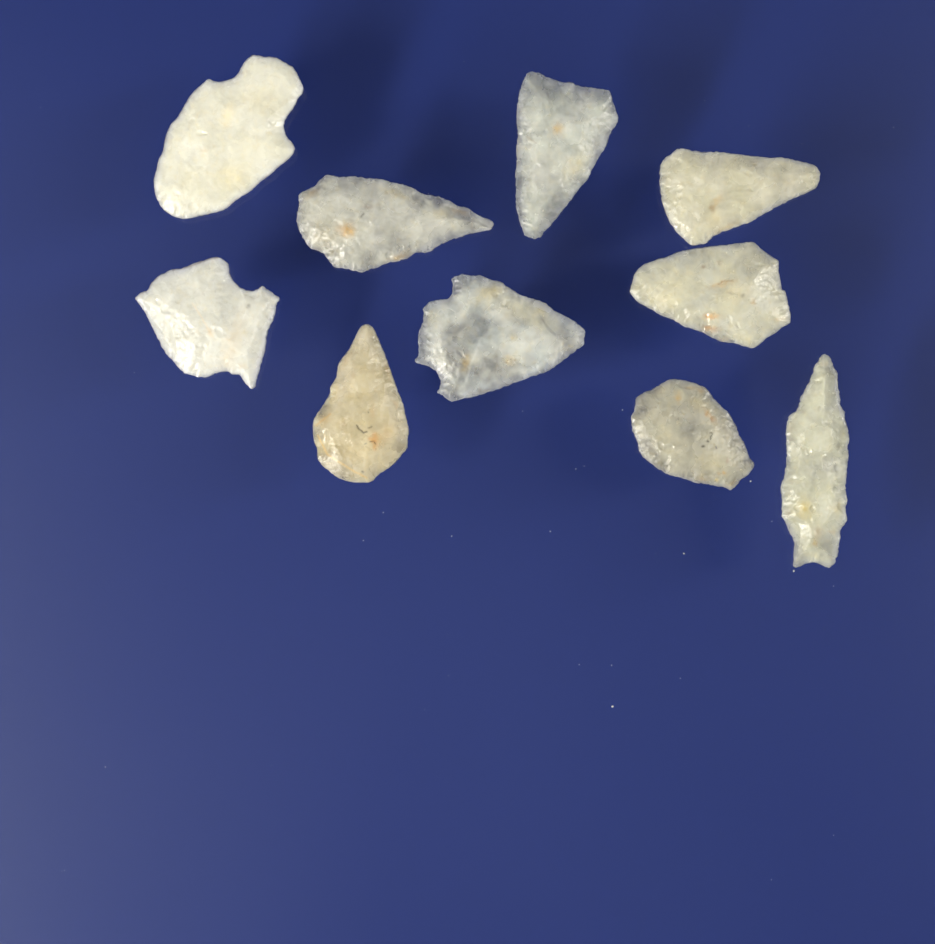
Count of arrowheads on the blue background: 10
